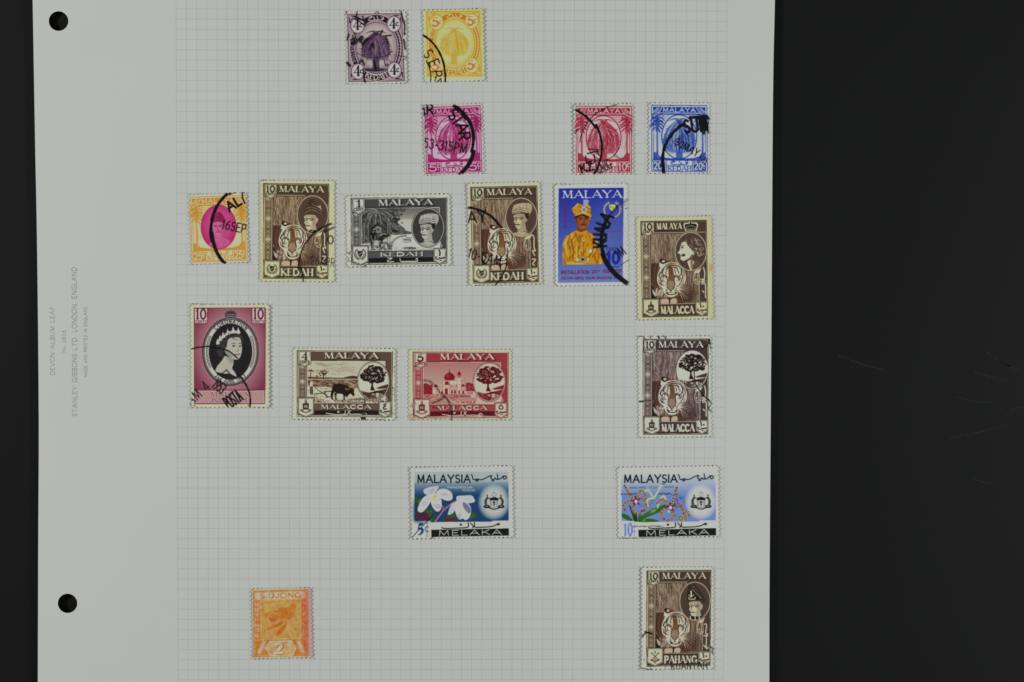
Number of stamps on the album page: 19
